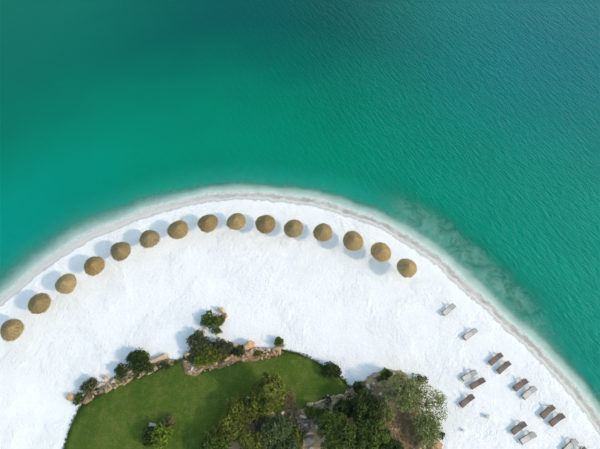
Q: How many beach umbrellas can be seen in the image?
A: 15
